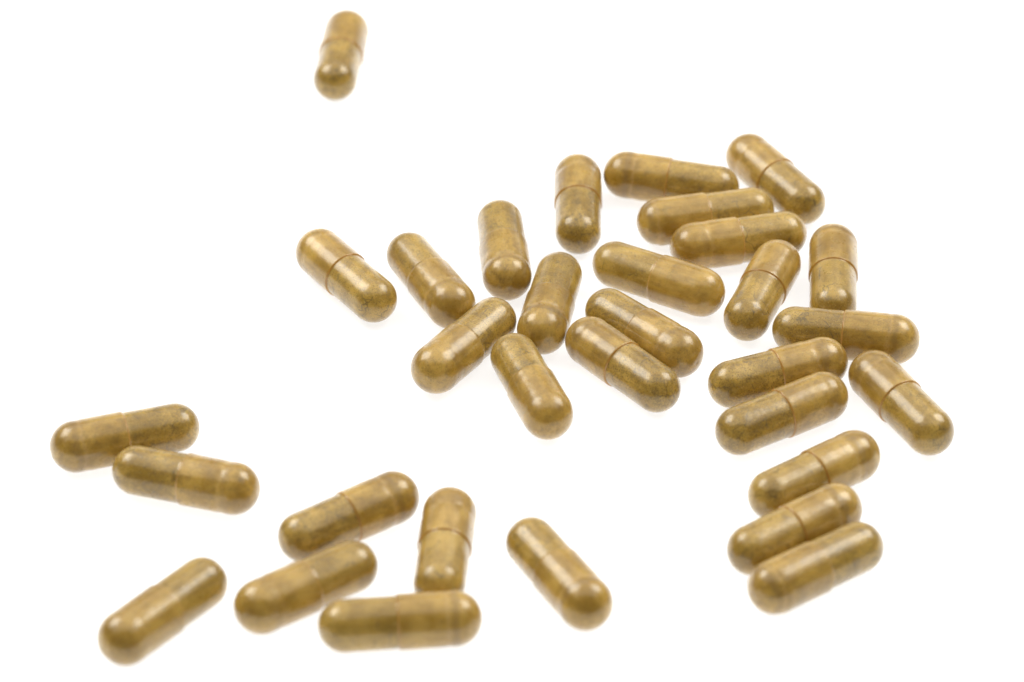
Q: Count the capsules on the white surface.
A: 32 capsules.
